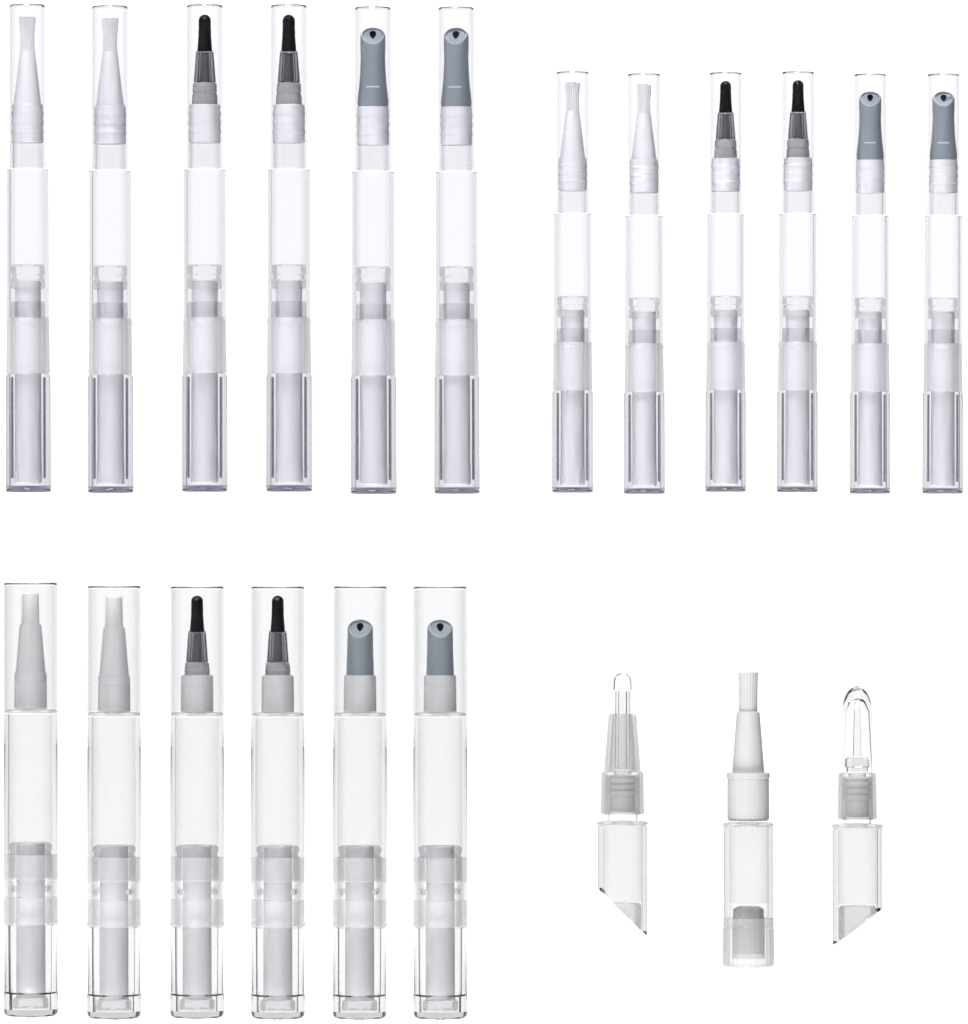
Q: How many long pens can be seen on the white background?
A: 18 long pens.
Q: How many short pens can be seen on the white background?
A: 3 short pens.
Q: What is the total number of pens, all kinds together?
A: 21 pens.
